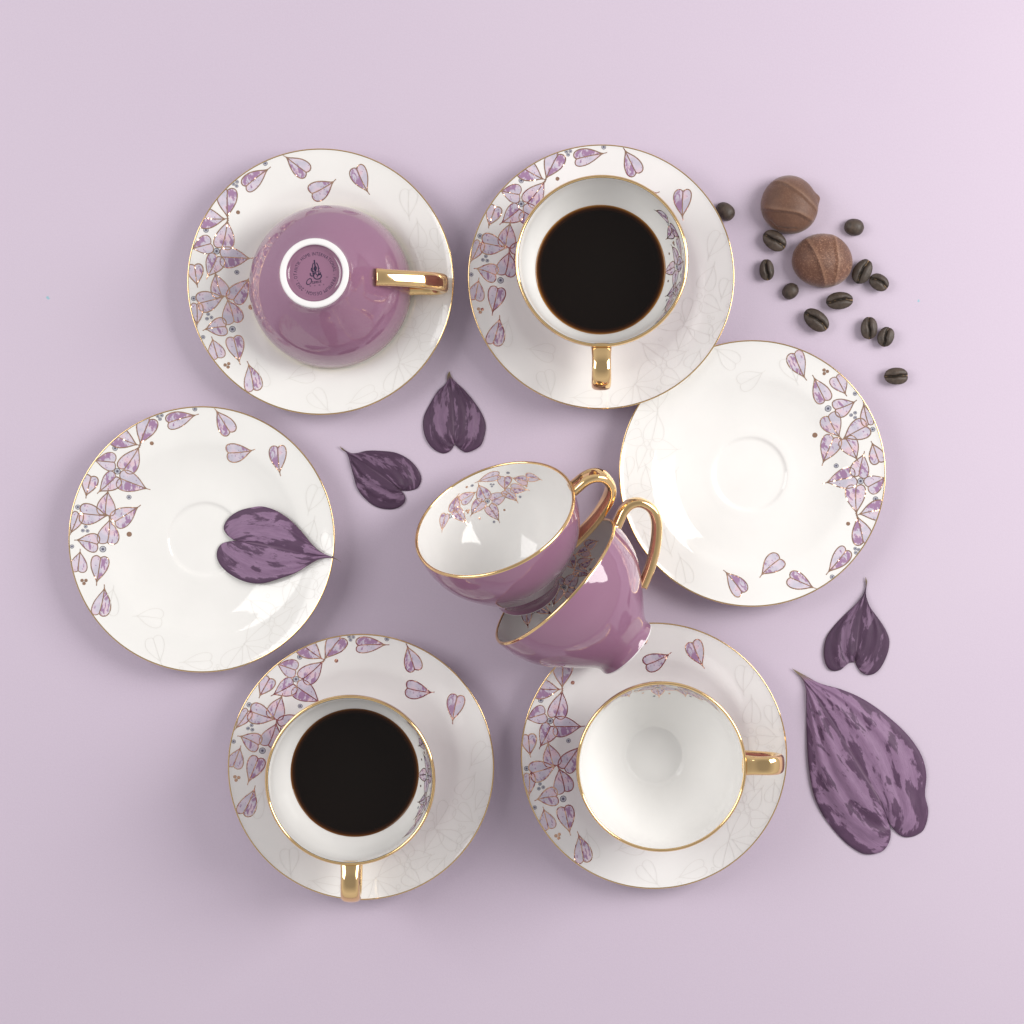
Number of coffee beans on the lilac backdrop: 12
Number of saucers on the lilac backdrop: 6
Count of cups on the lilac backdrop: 6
